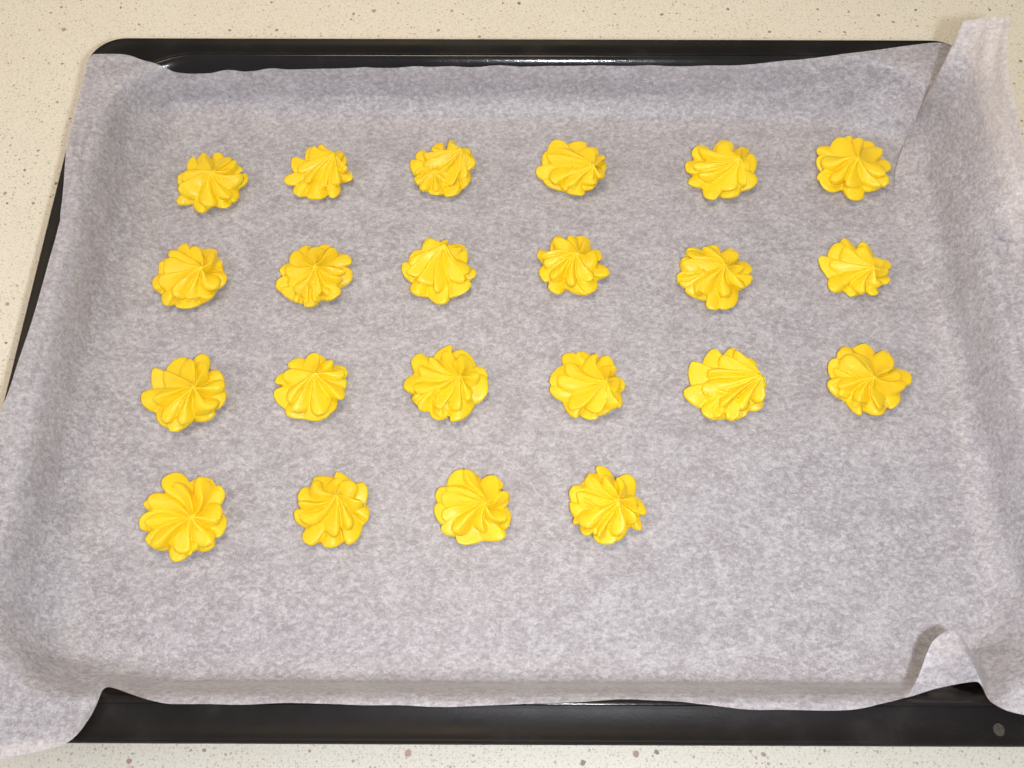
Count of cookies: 22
